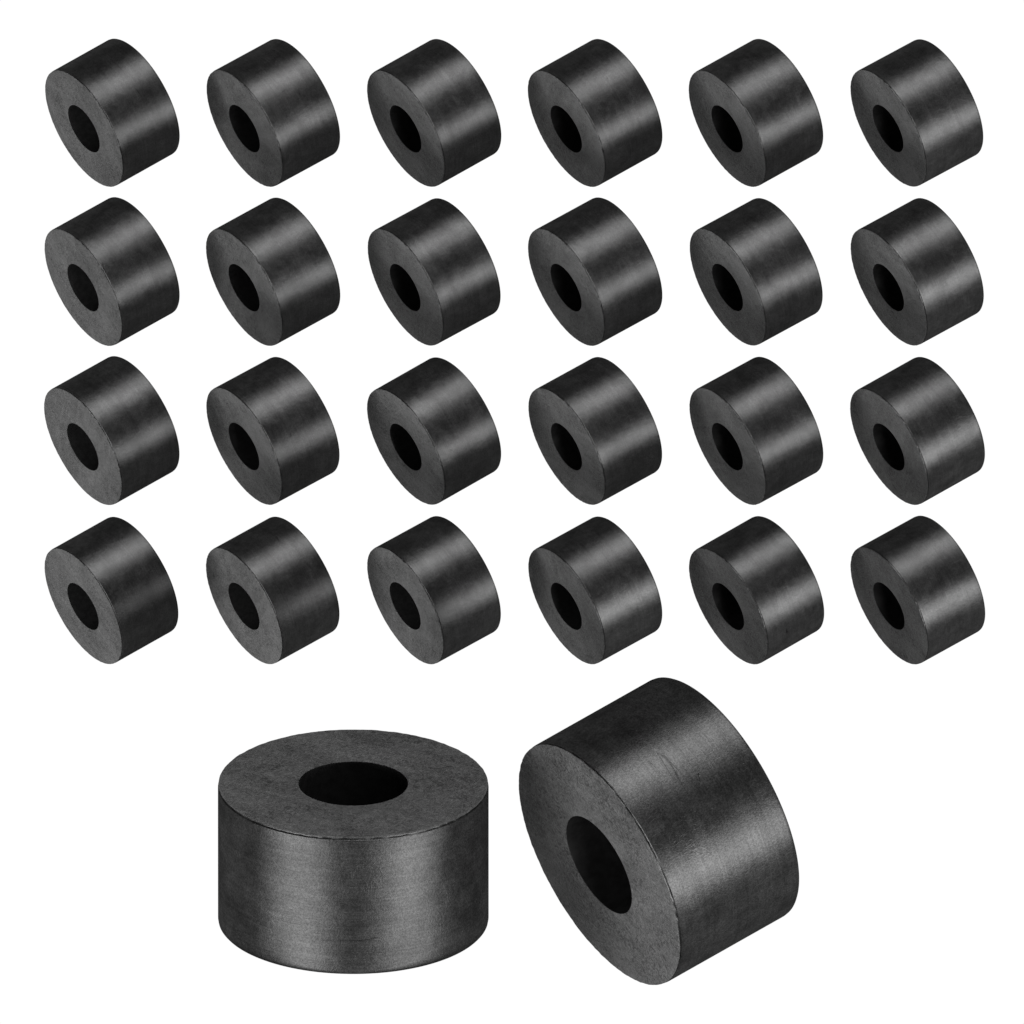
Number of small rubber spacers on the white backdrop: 24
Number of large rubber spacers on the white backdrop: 2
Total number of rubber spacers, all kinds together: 26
